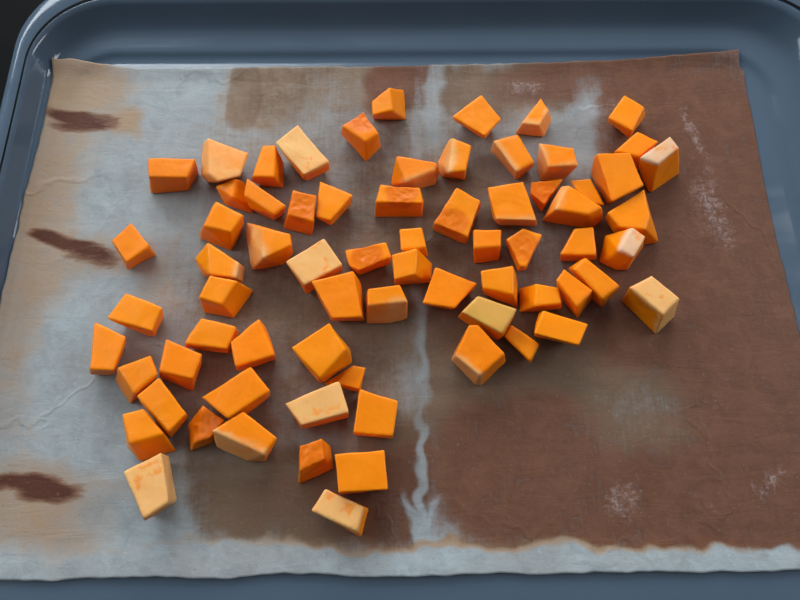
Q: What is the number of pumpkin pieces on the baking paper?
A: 71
